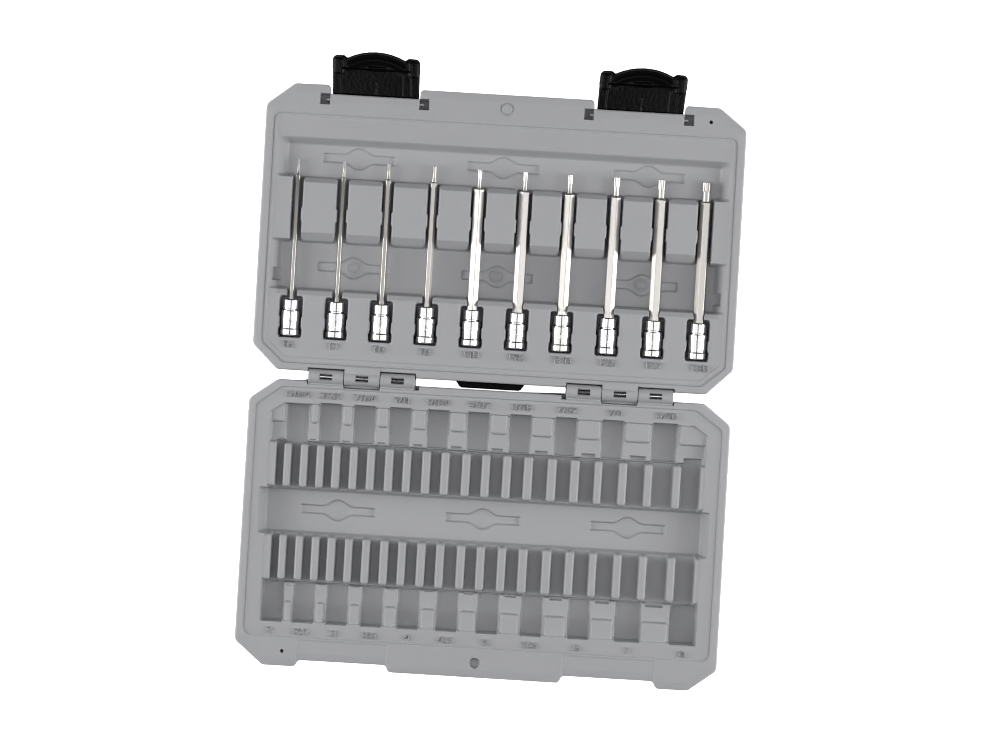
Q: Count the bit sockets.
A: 10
